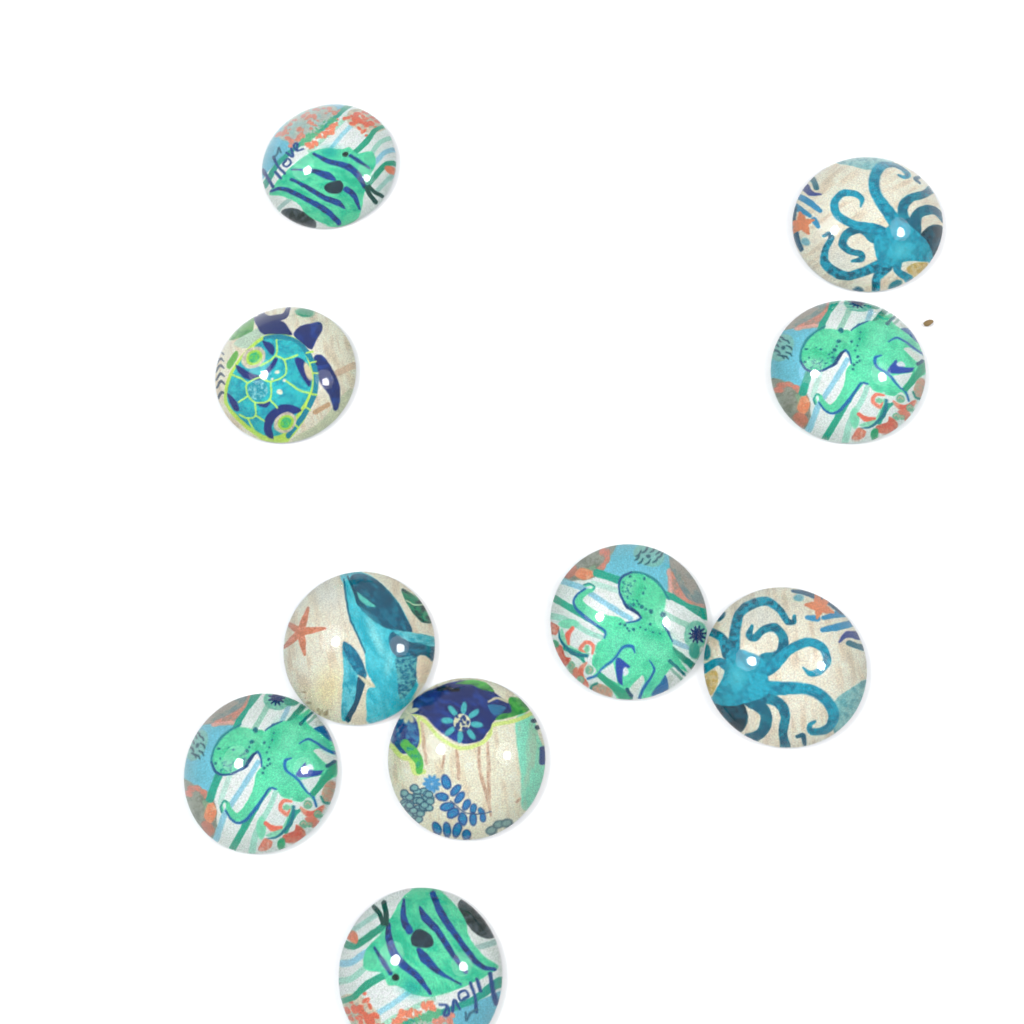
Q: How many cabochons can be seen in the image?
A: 10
